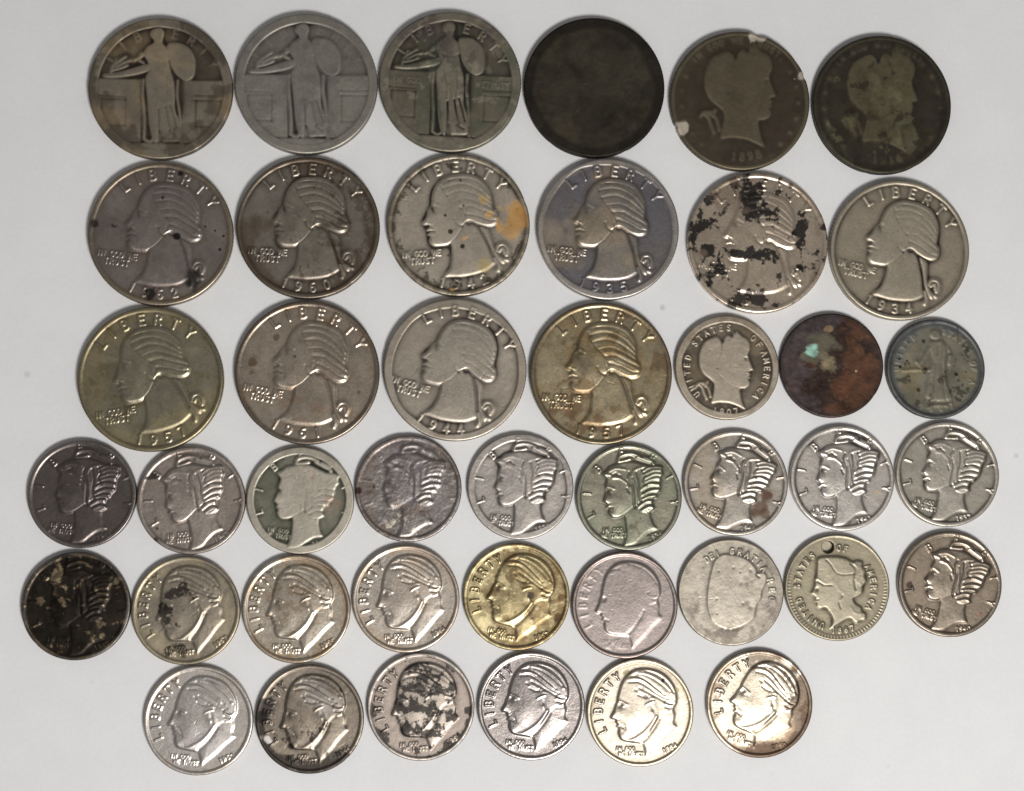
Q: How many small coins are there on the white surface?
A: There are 27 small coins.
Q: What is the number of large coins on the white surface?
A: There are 16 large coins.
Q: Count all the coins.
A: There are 43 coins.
